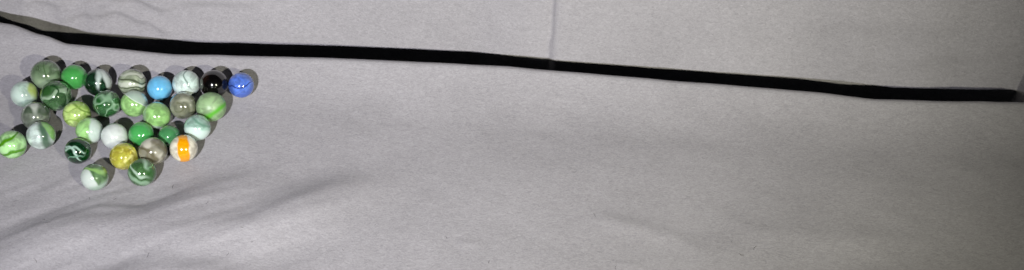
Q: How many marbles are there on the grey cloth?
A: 30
